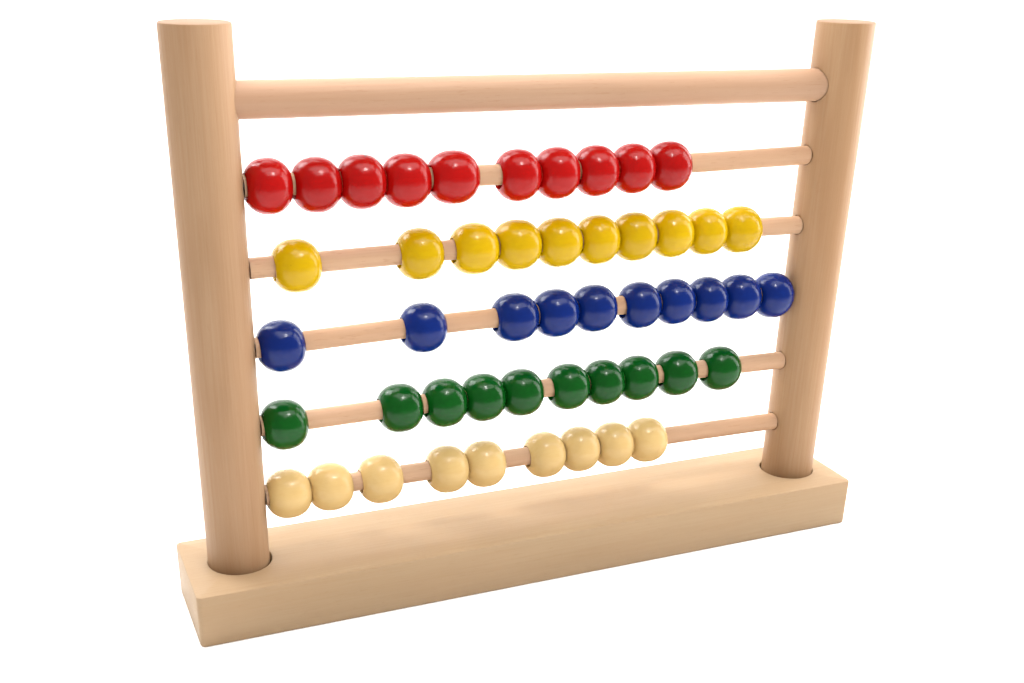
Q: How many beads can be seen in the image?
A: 49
